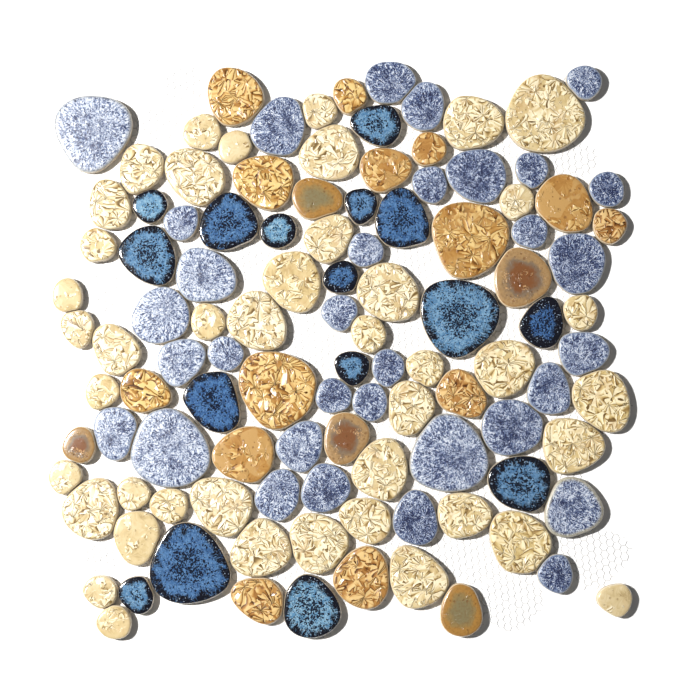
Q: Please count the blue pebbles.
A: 49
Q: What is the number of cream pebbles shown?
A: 43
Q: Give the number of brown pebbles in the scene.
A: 19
